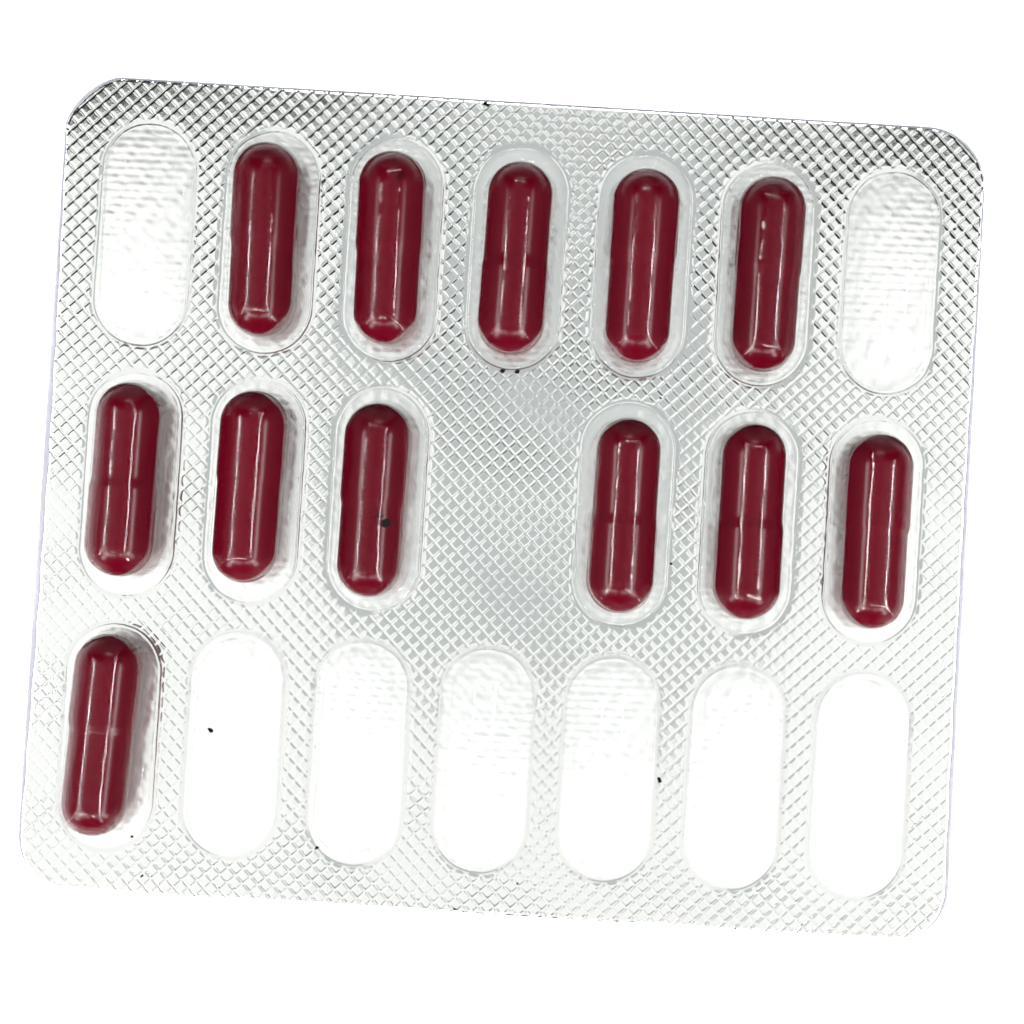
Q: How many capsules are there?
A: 12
